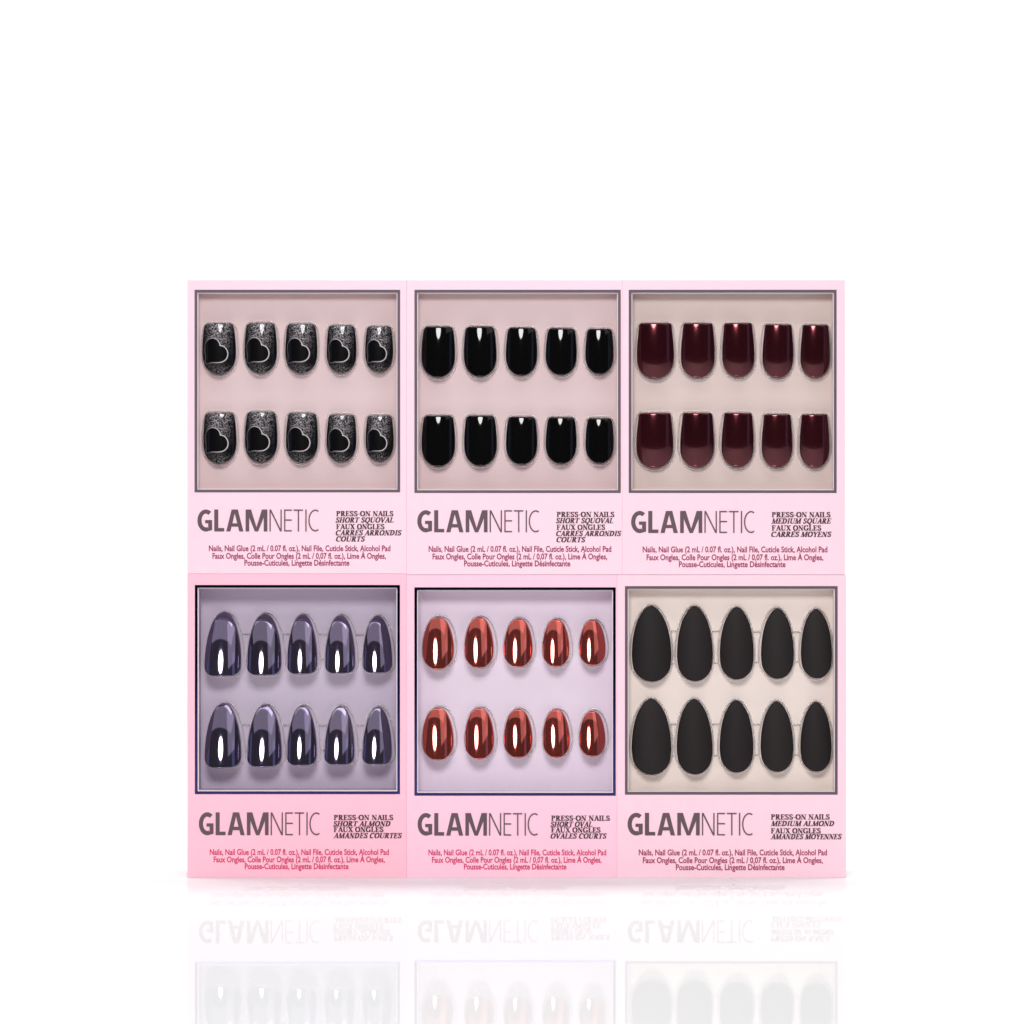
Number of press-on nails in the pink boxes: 60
